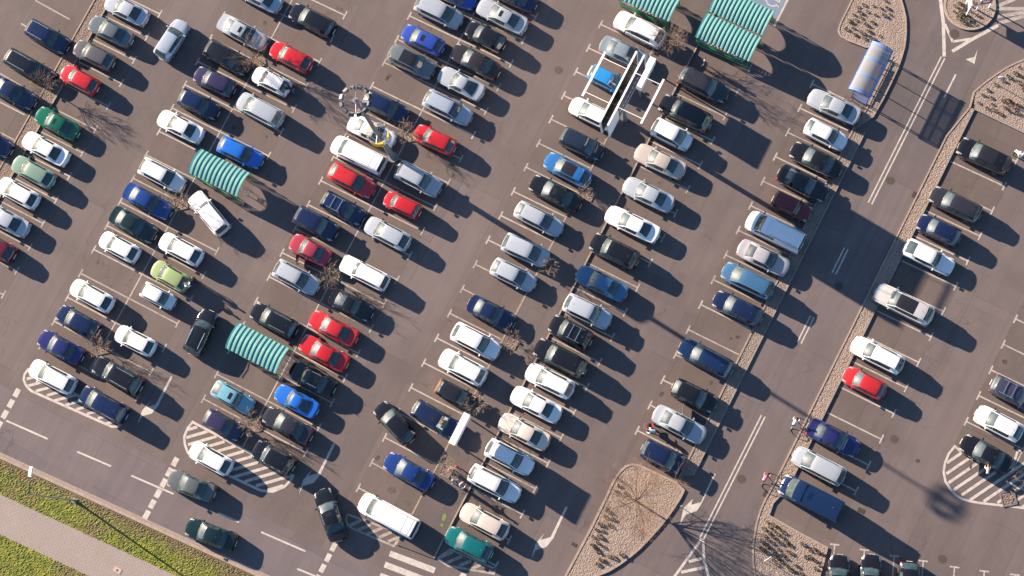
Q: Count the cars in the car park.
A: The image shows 140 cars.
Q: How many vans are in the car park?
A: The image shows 4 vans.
